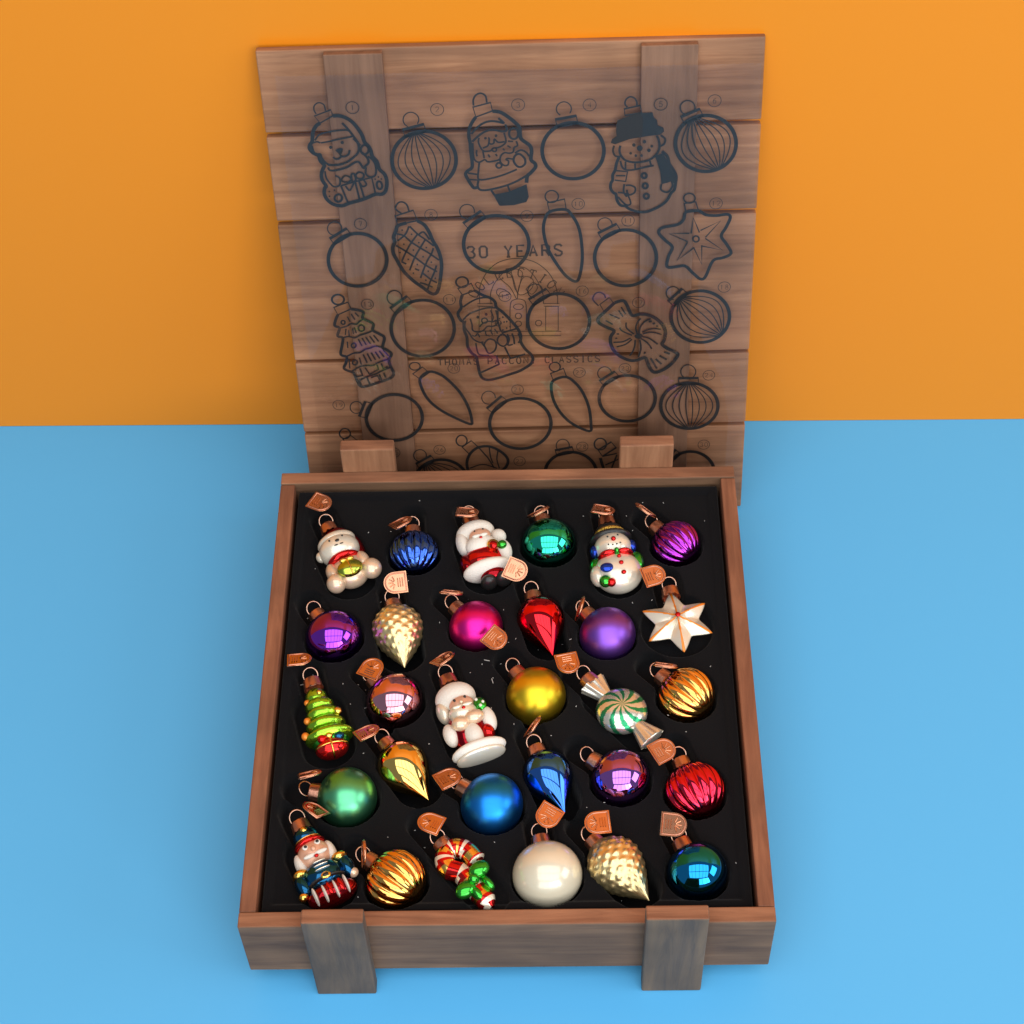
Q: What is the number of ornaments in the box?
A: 30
